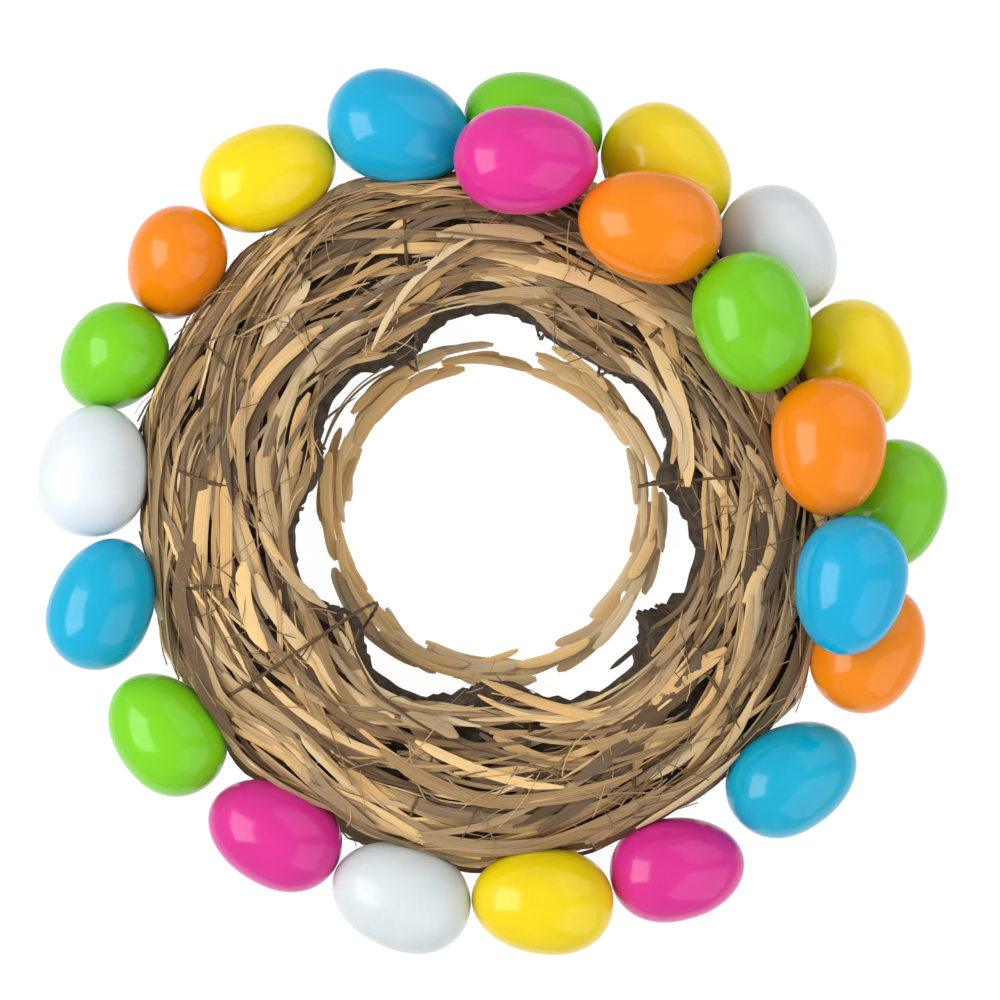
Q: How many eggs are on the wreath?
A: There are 23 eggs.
